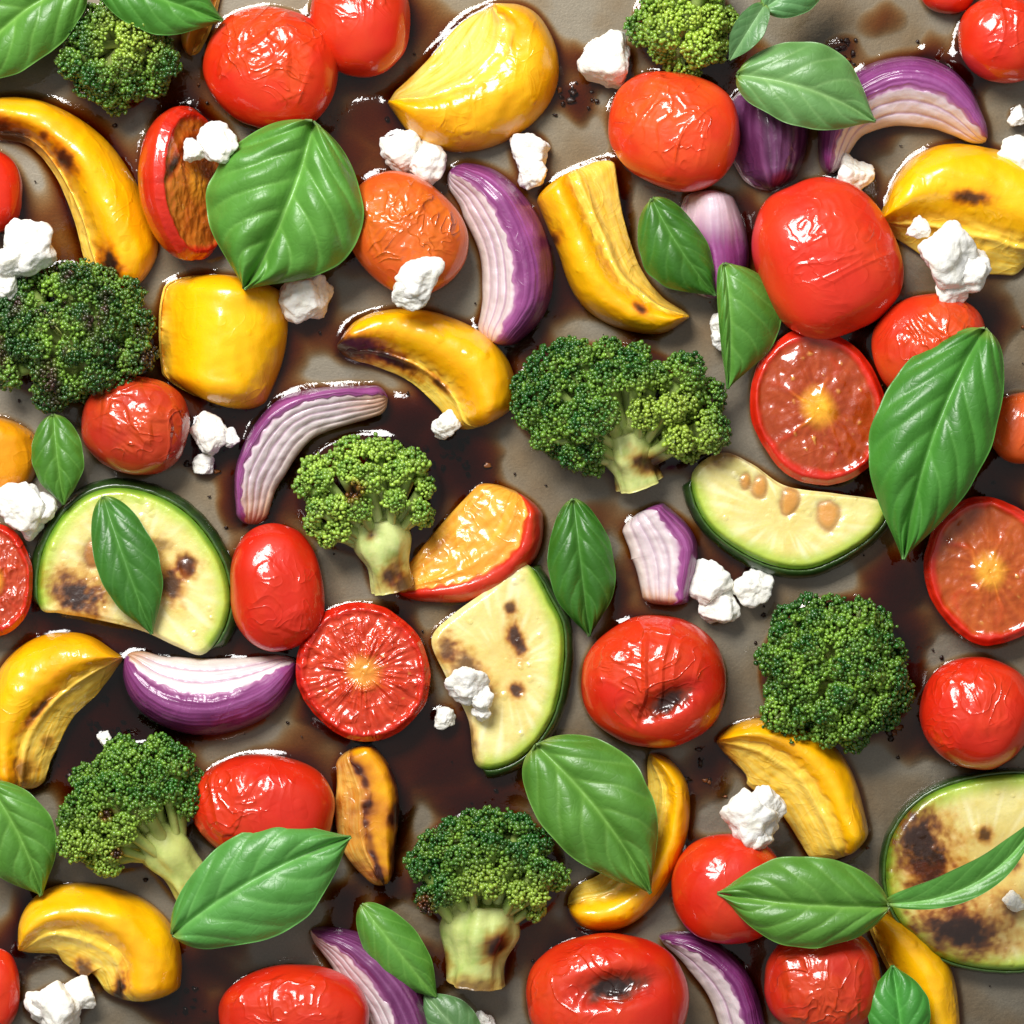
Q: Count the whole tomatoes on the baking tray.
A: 20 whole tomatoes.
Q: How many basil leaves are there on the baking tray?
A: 20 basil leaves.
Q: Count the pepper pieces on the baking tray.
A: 15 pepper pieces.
